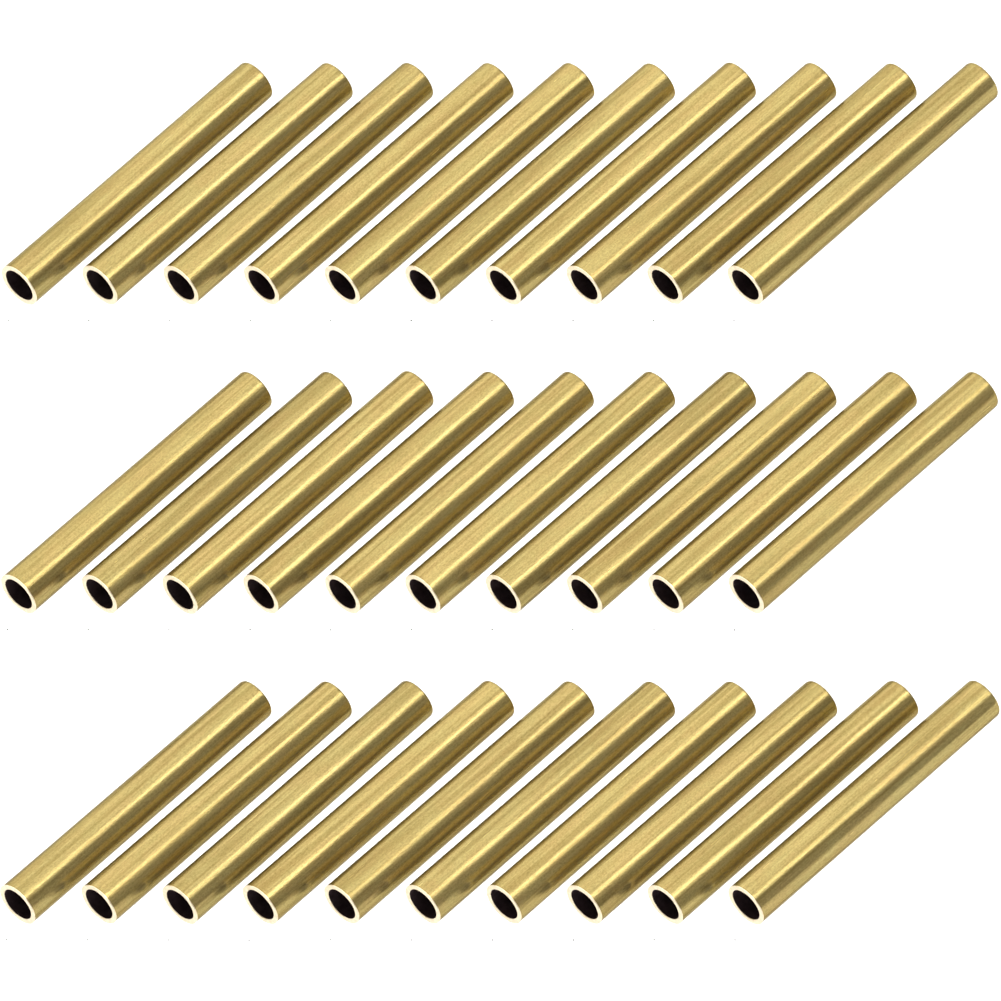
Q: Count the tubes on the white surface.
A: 30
